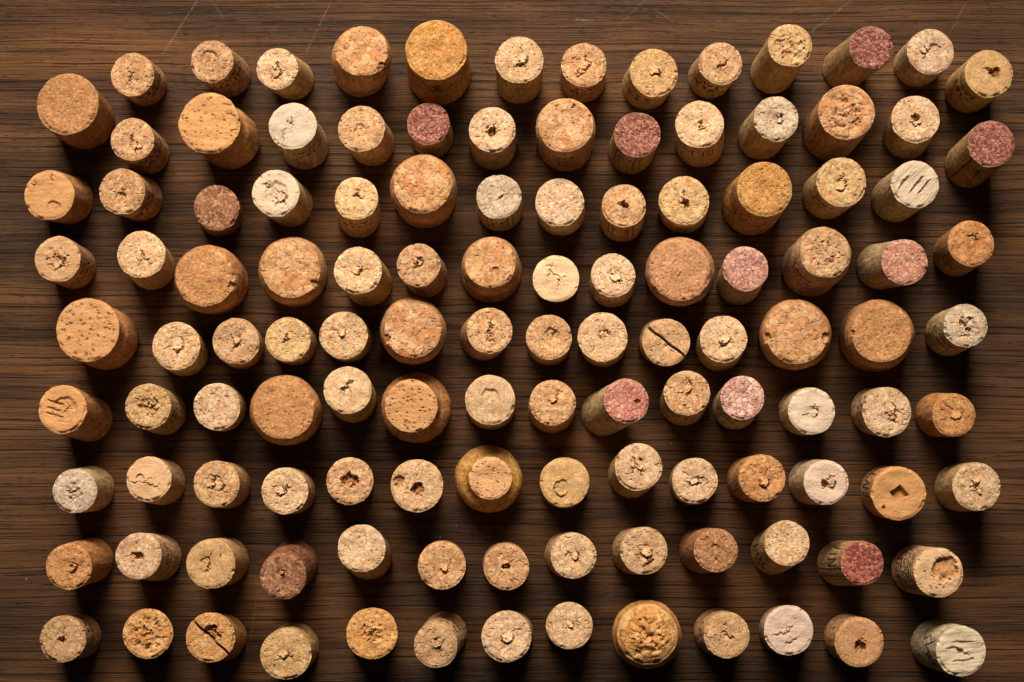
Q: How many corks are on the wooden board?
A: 122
